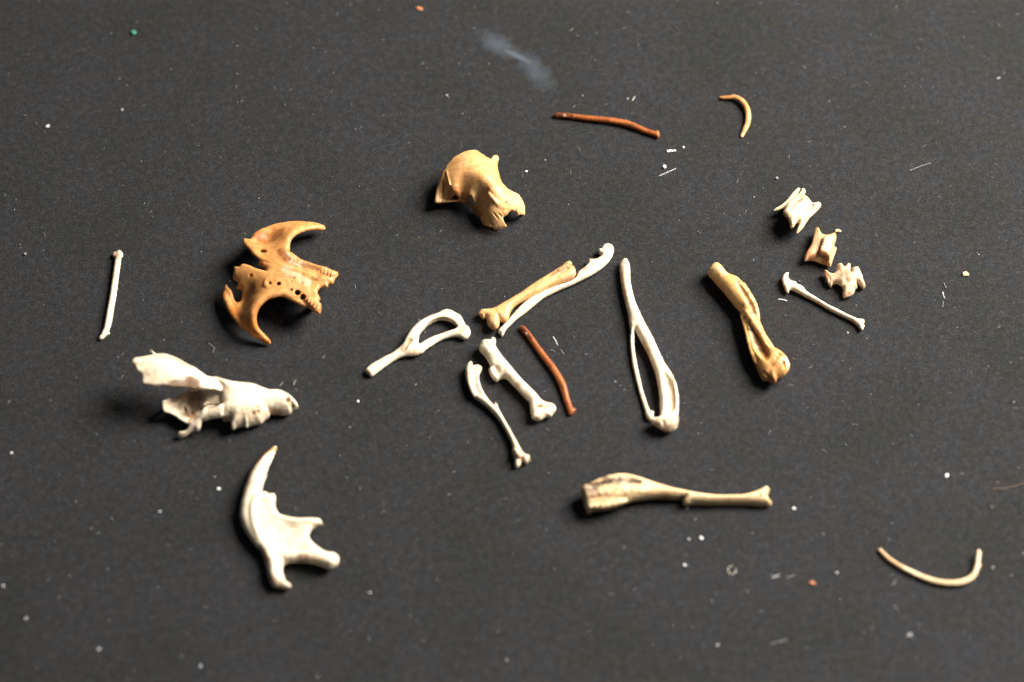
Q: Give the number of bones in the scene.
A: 21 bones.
